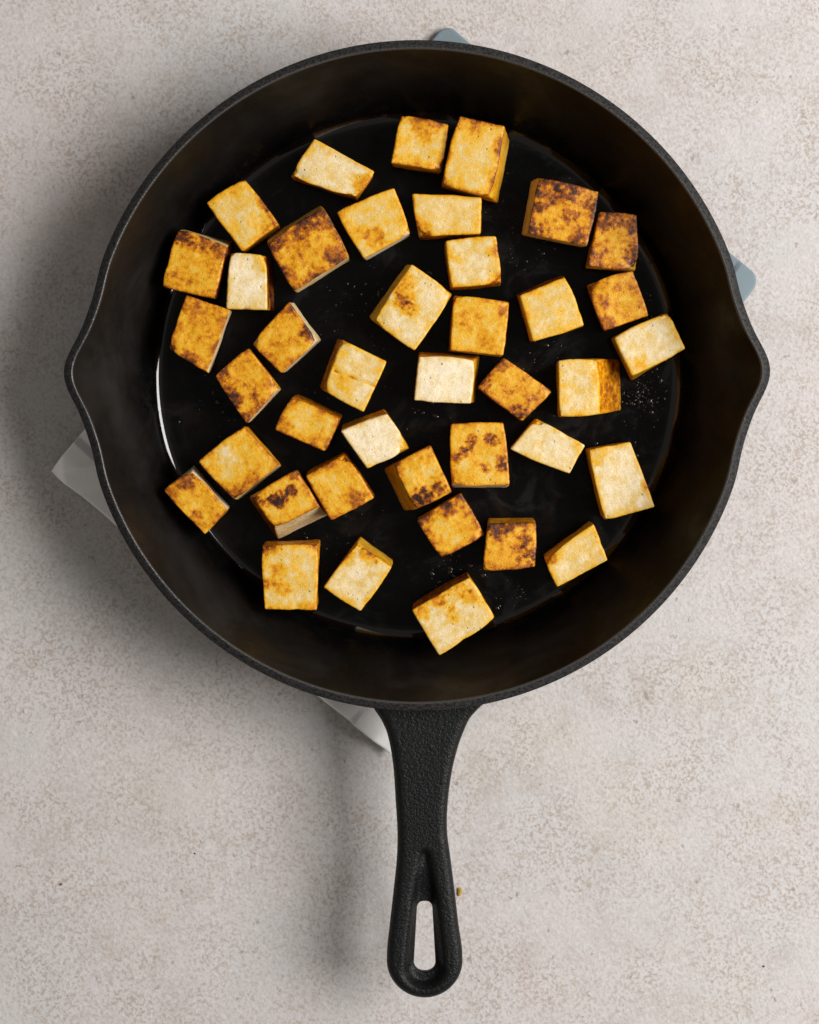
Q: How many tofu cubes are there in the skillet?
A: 40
